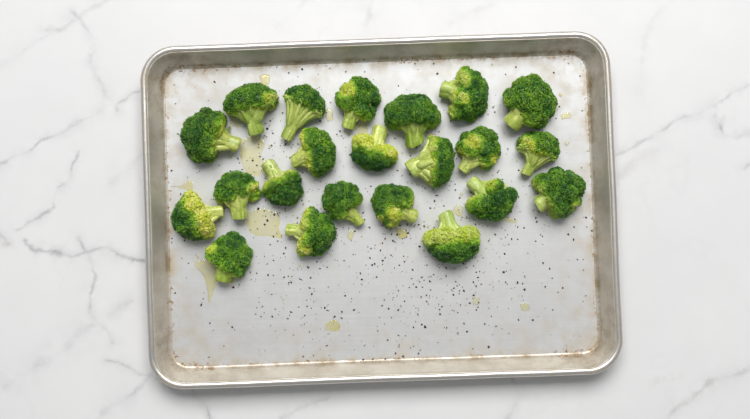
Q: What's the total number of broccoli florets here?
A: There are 22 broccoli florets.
